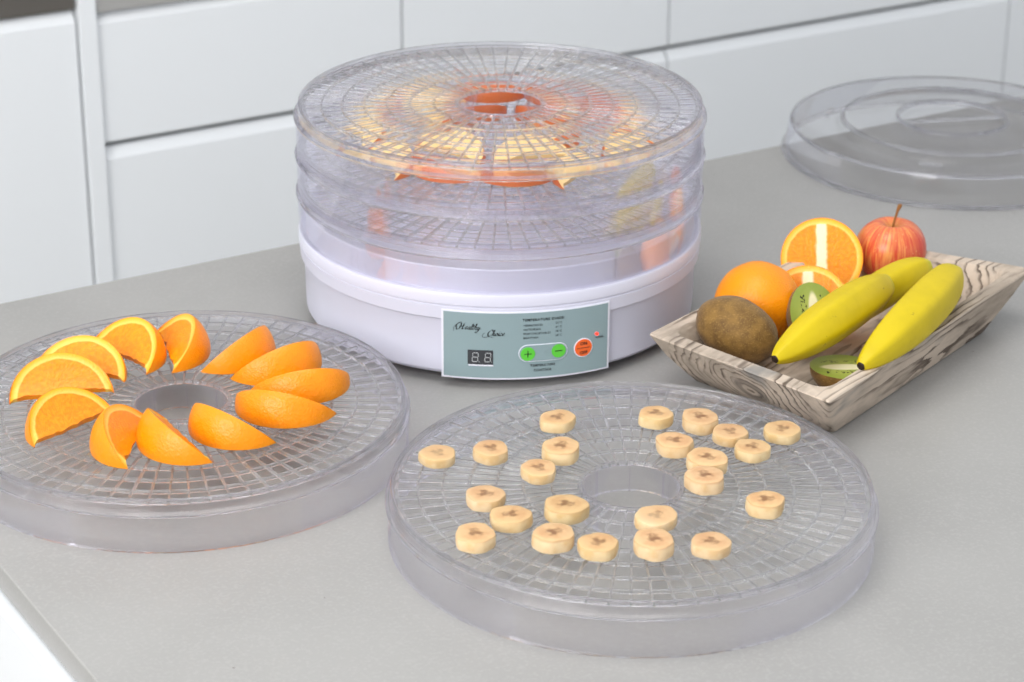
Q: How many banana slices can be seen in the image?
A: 23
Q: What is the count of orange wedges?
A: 12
